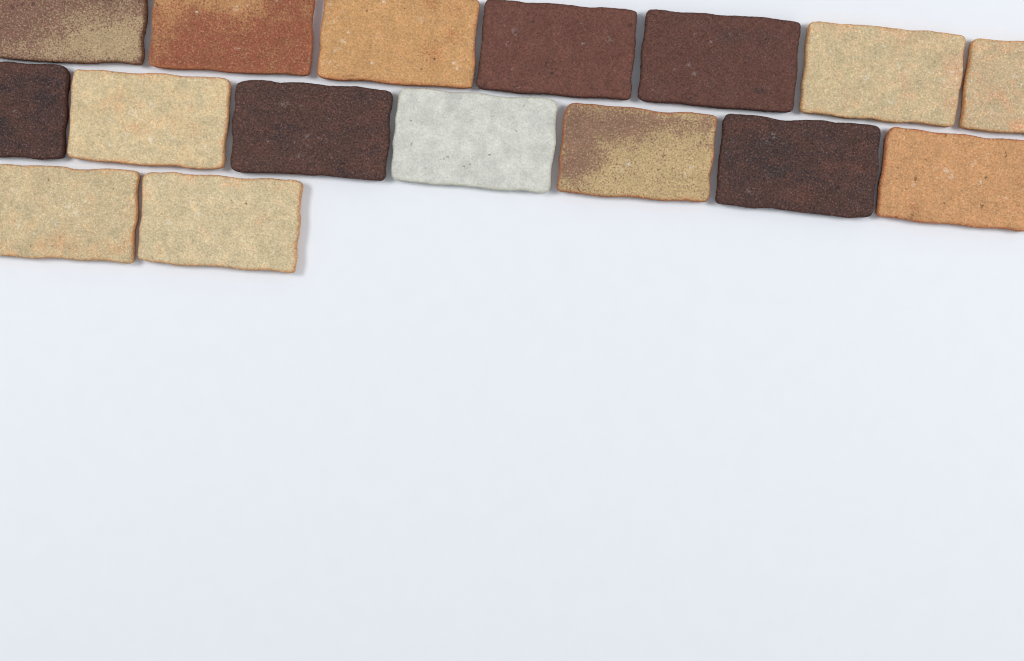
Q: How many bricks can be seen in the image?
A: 16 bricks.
